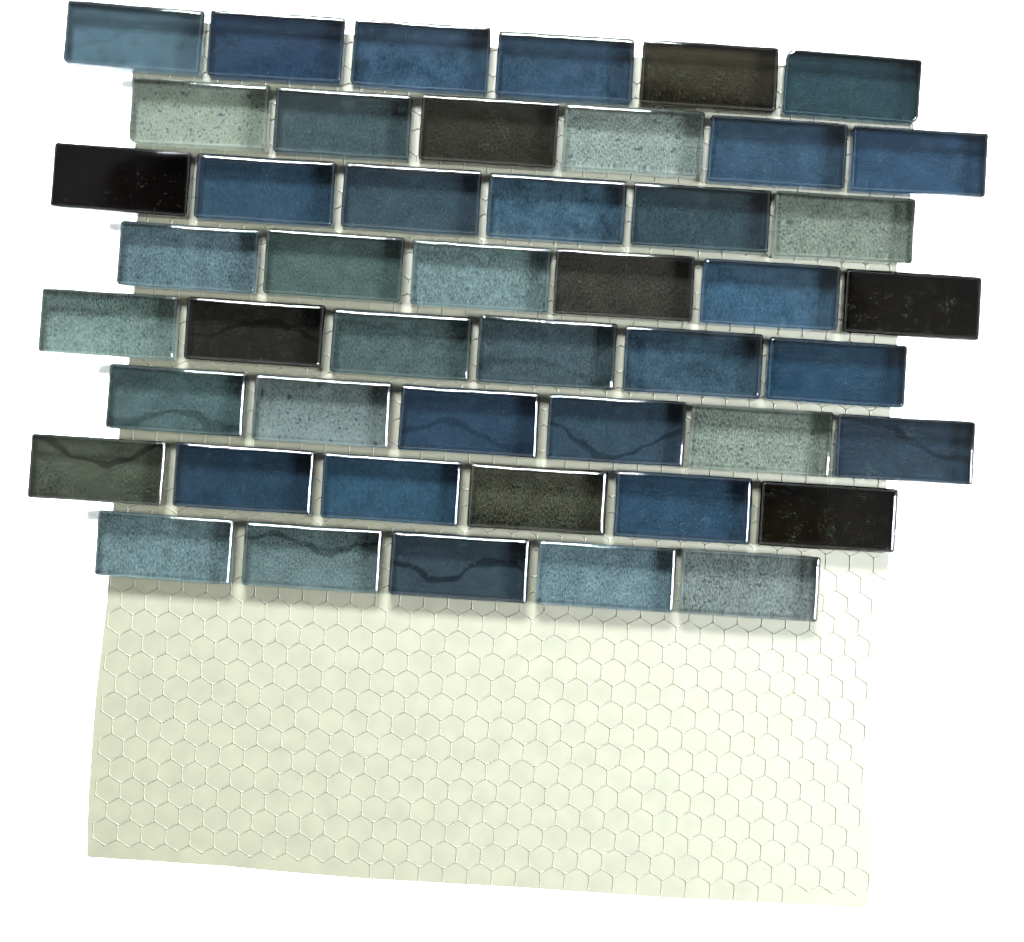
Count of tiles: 47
